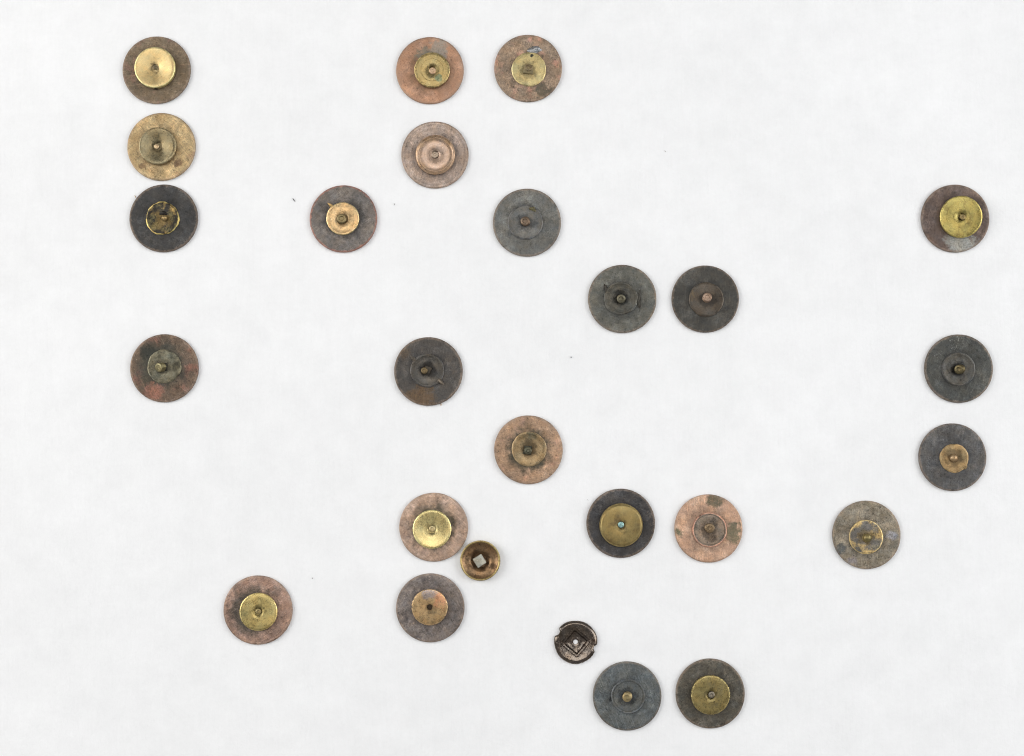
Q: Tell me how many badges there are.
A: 24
